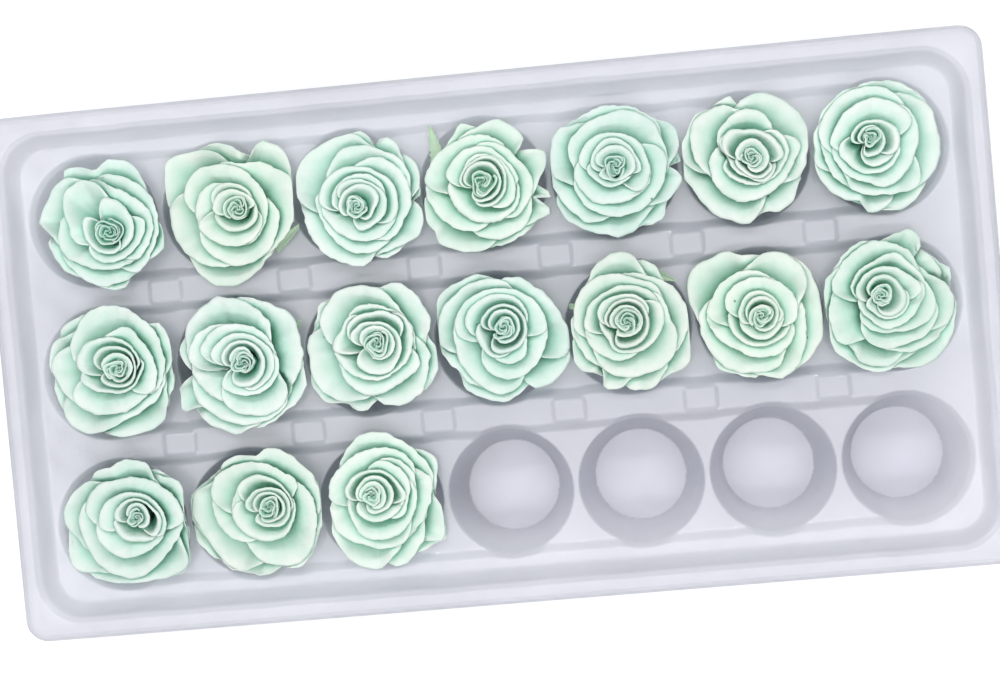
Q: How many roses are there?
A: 17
